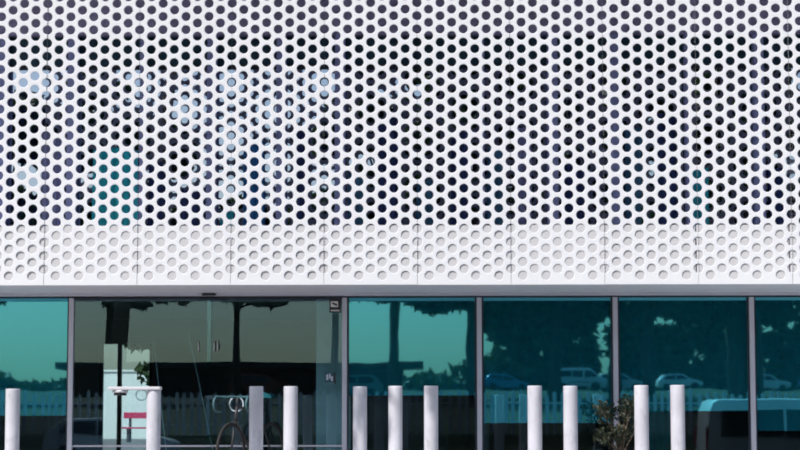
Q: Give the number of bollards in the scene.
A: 11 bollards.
